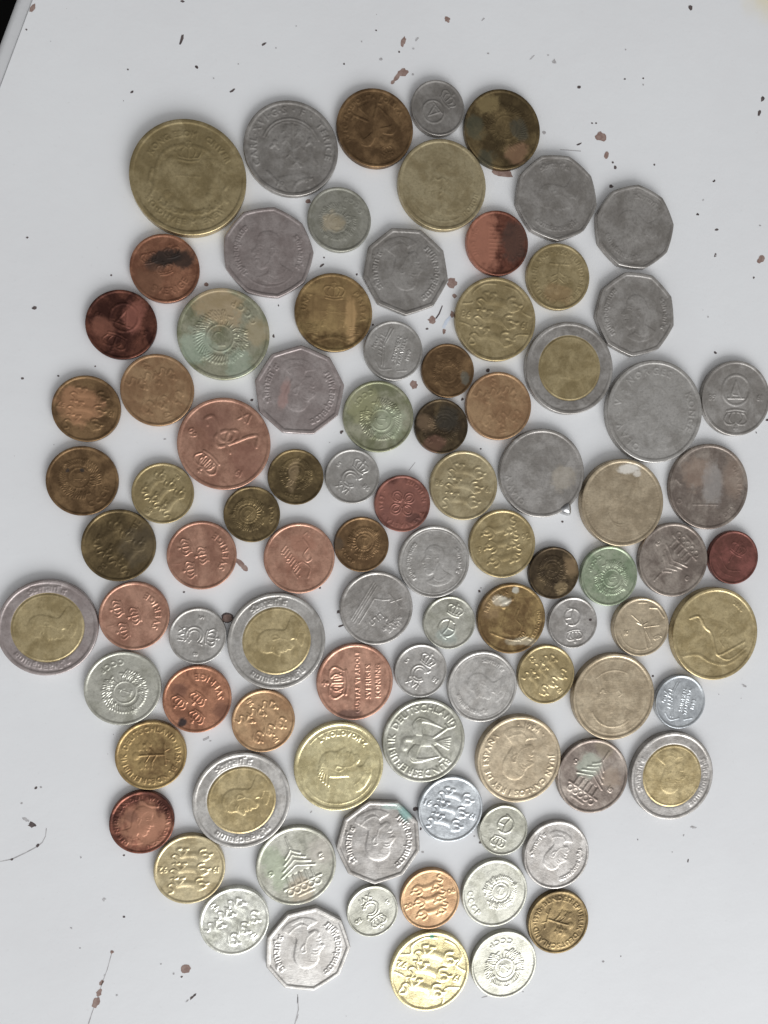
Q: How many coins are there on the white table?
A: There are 92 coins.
